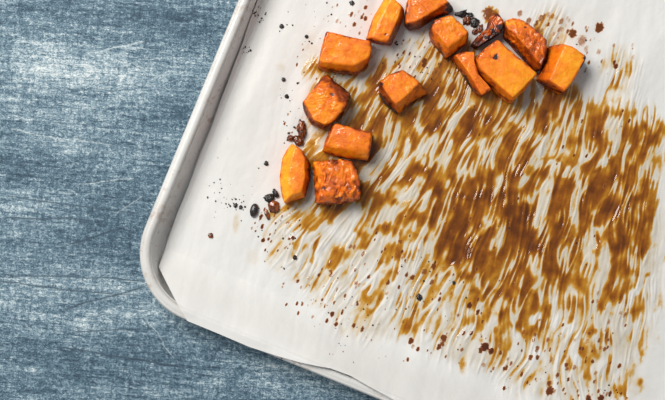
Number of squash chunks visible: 14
